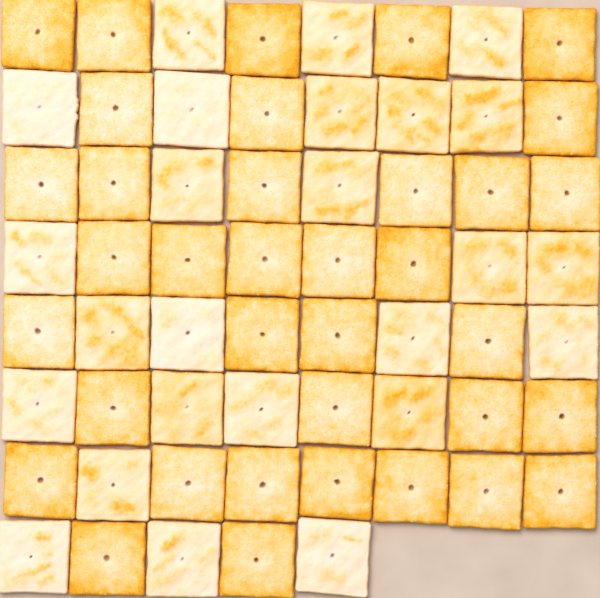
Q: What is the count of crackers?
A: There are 61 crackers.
